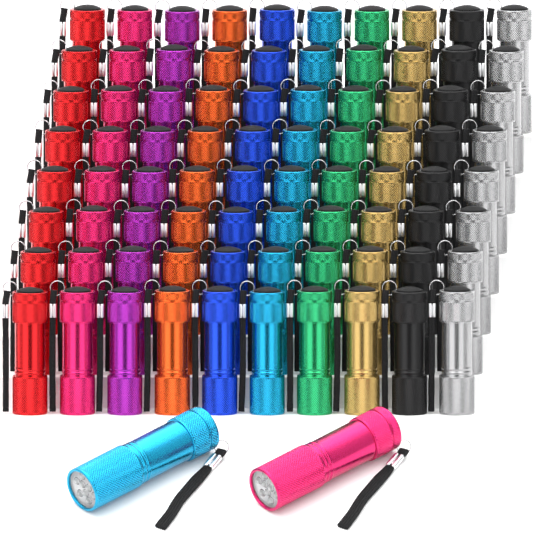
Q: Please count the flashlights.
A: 82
